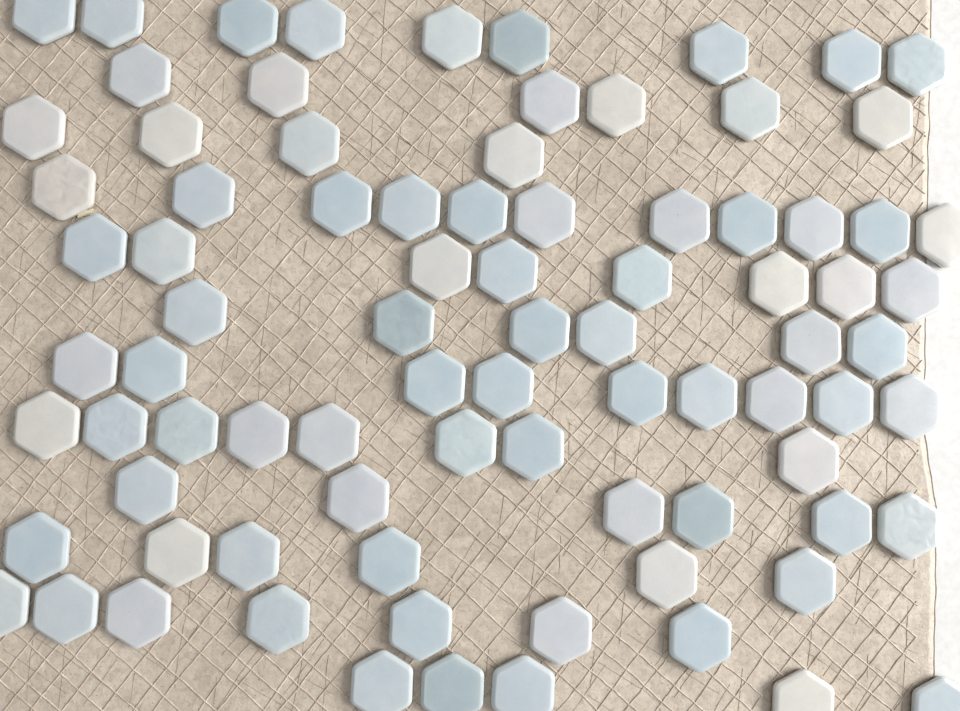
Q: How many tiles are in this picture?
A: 85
